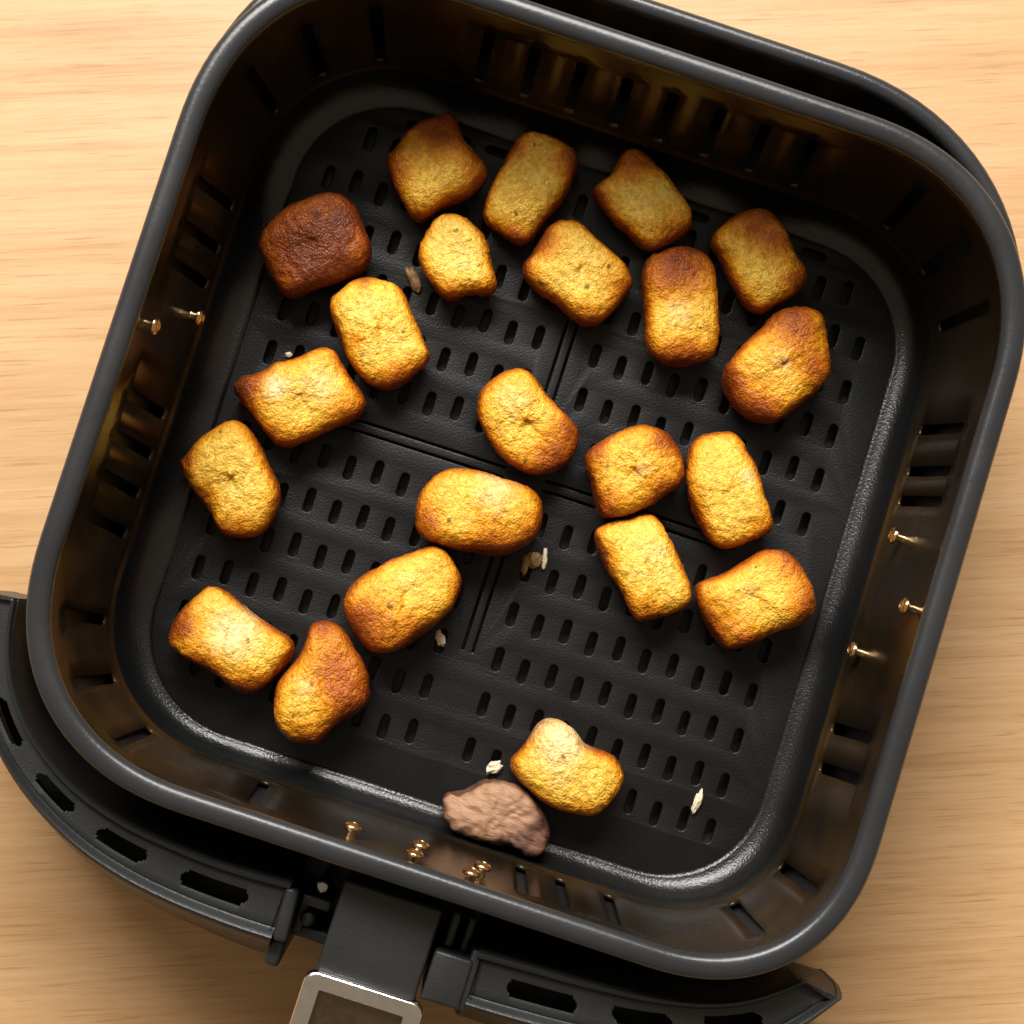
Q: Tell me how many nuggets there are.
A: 22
